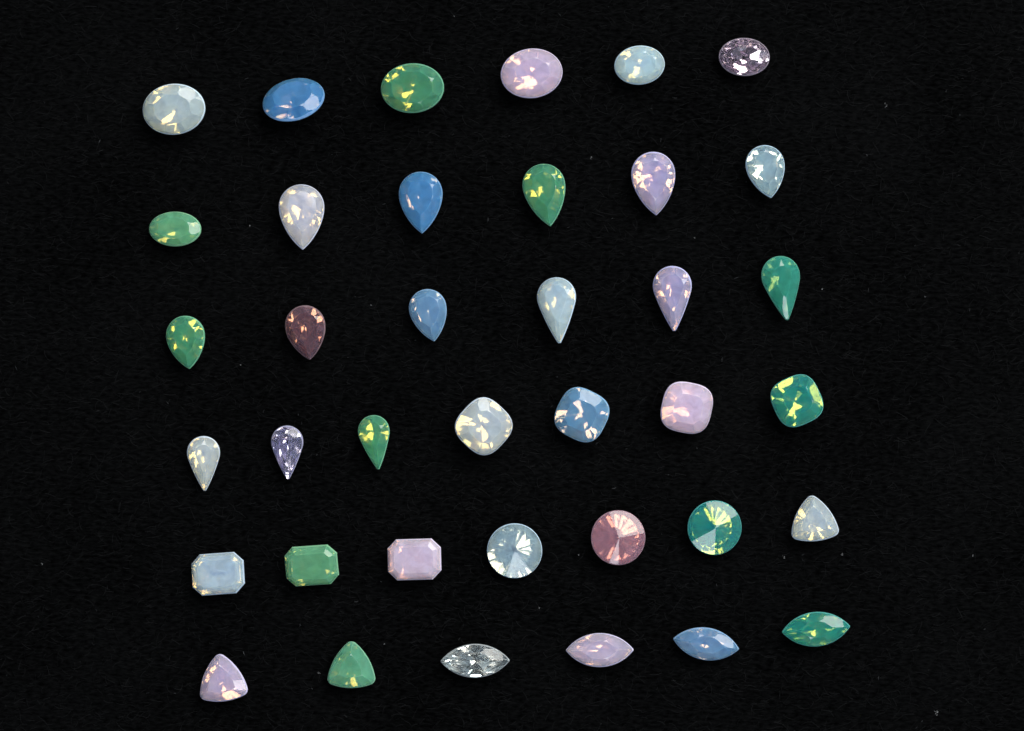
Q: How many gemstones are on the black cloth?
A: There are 38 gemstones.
